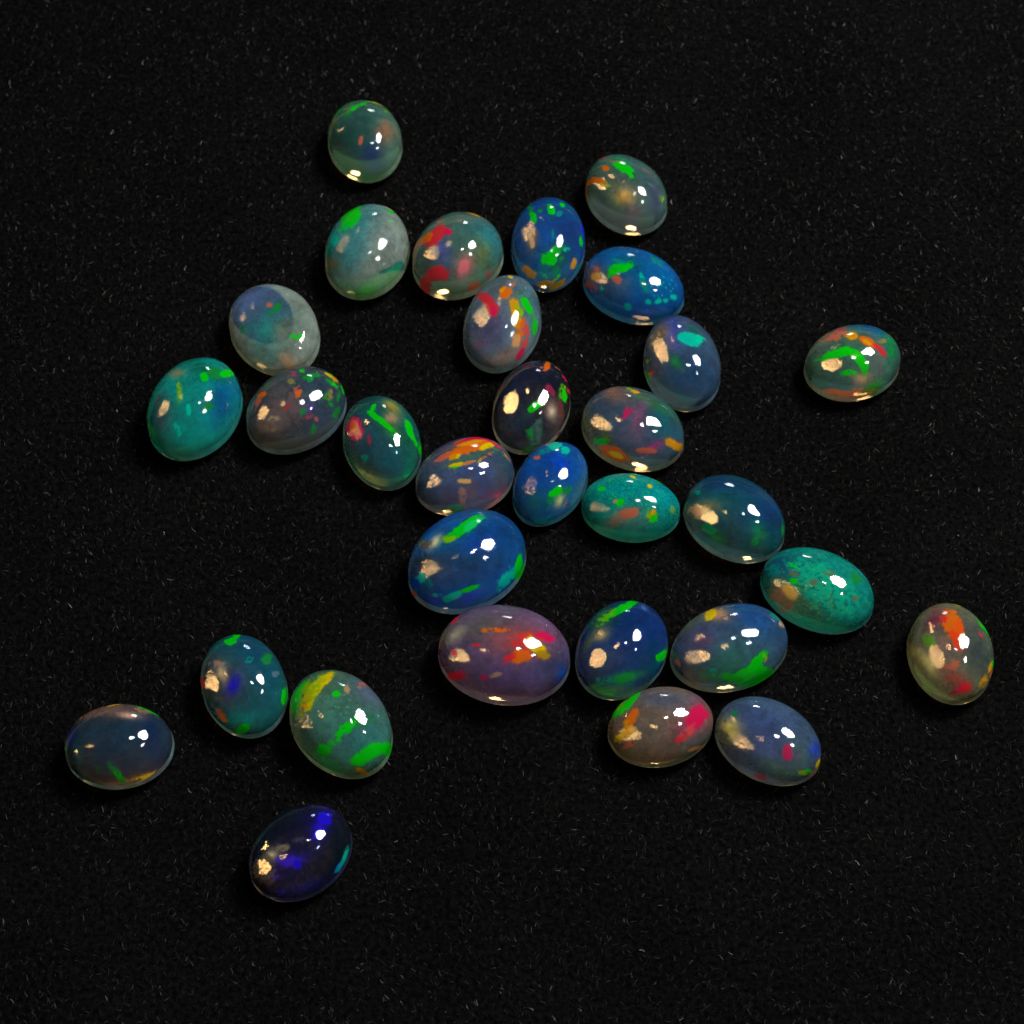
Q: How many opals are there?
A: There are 31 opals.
